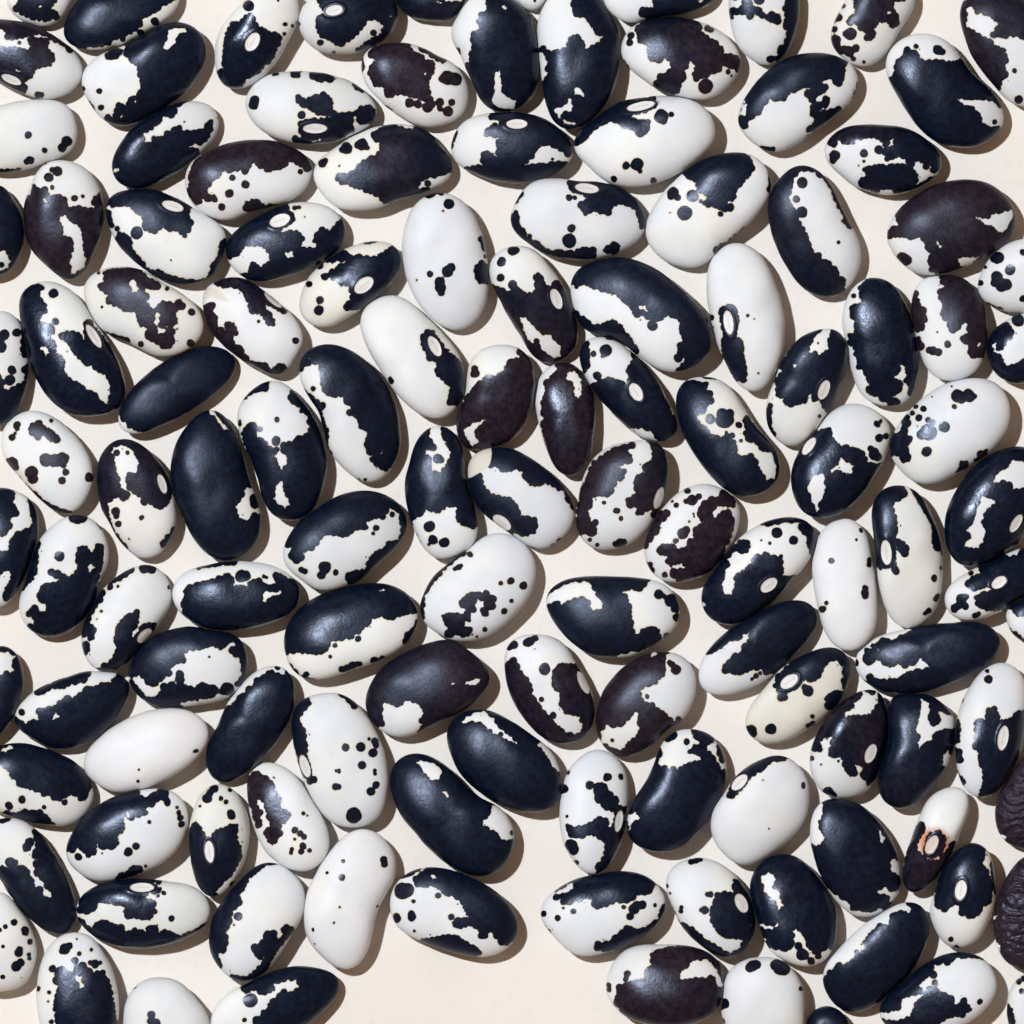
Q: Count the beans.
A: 126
